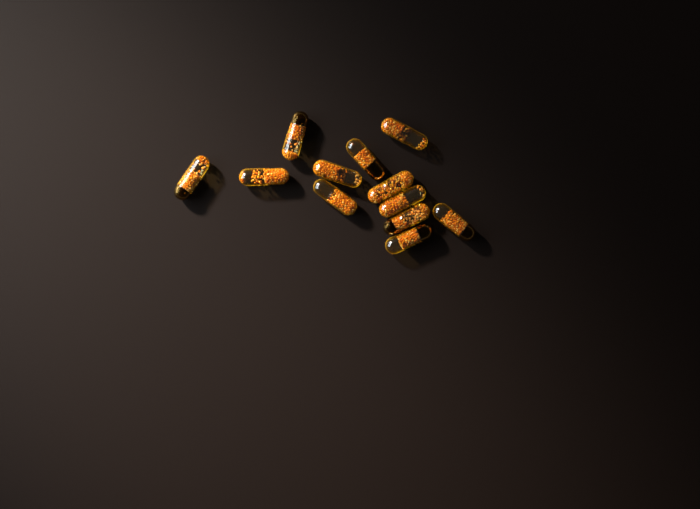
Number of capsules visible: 12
